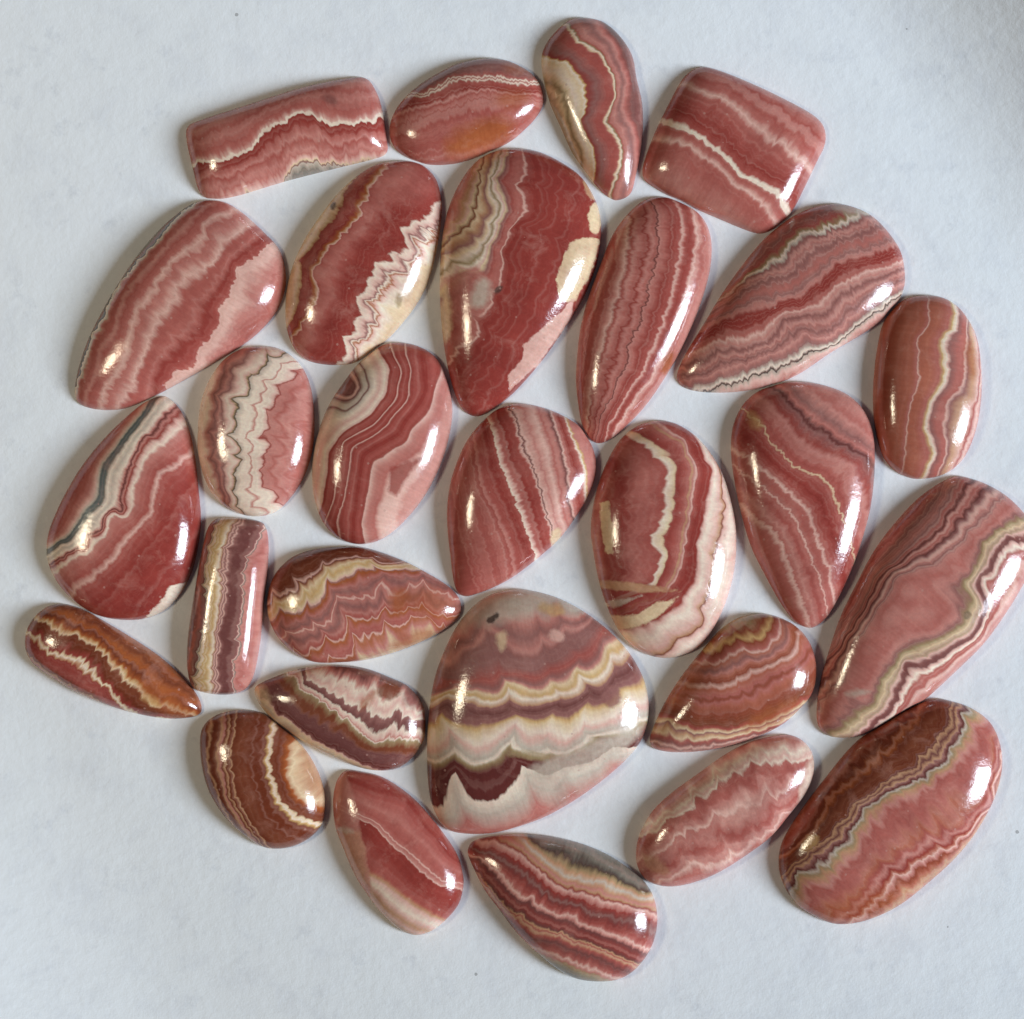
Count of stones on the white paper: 28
